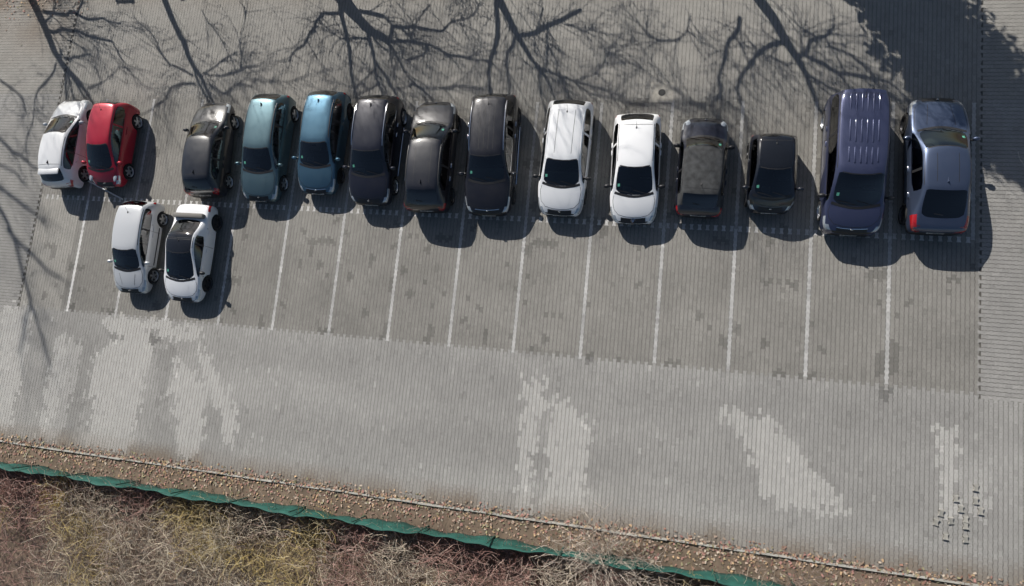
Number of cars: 16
